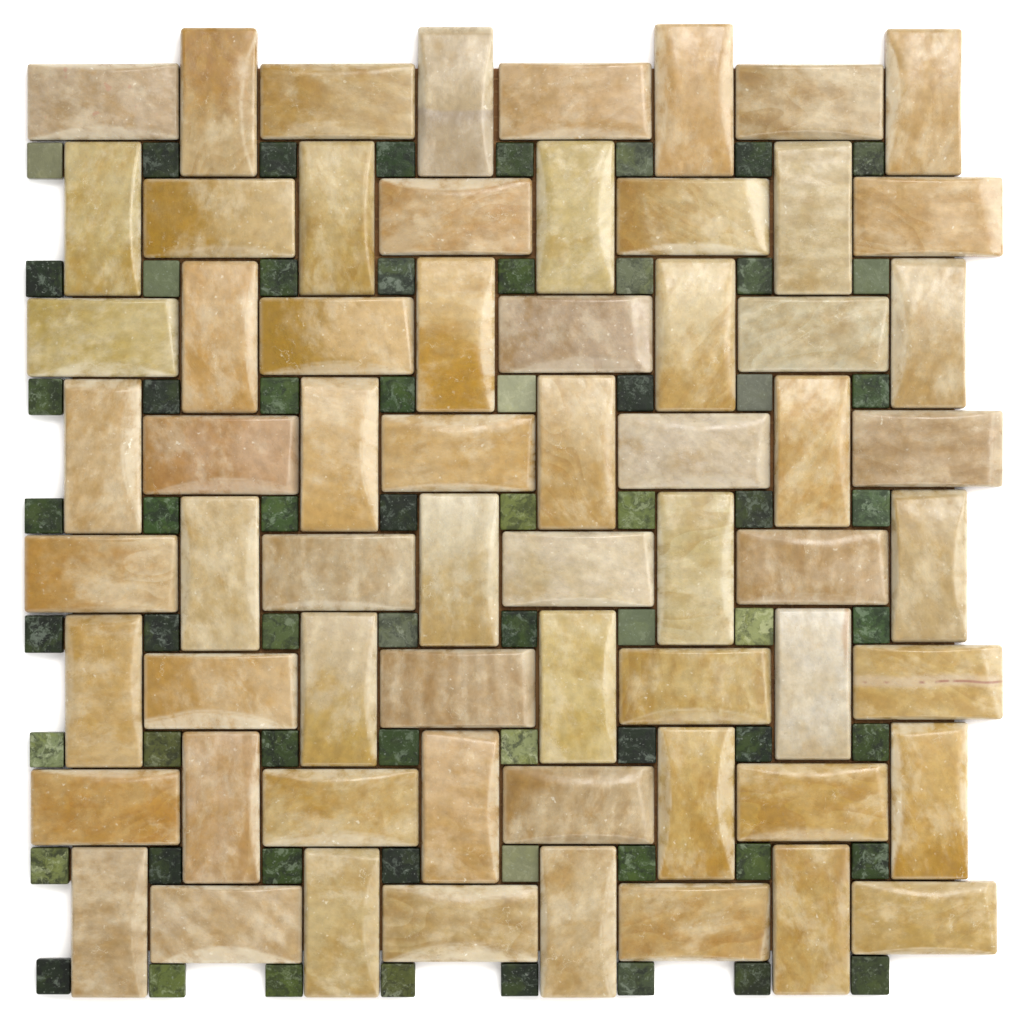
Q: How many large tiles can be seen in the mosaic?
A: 64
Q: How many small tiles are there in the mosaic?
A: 64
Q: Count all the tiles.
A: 128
